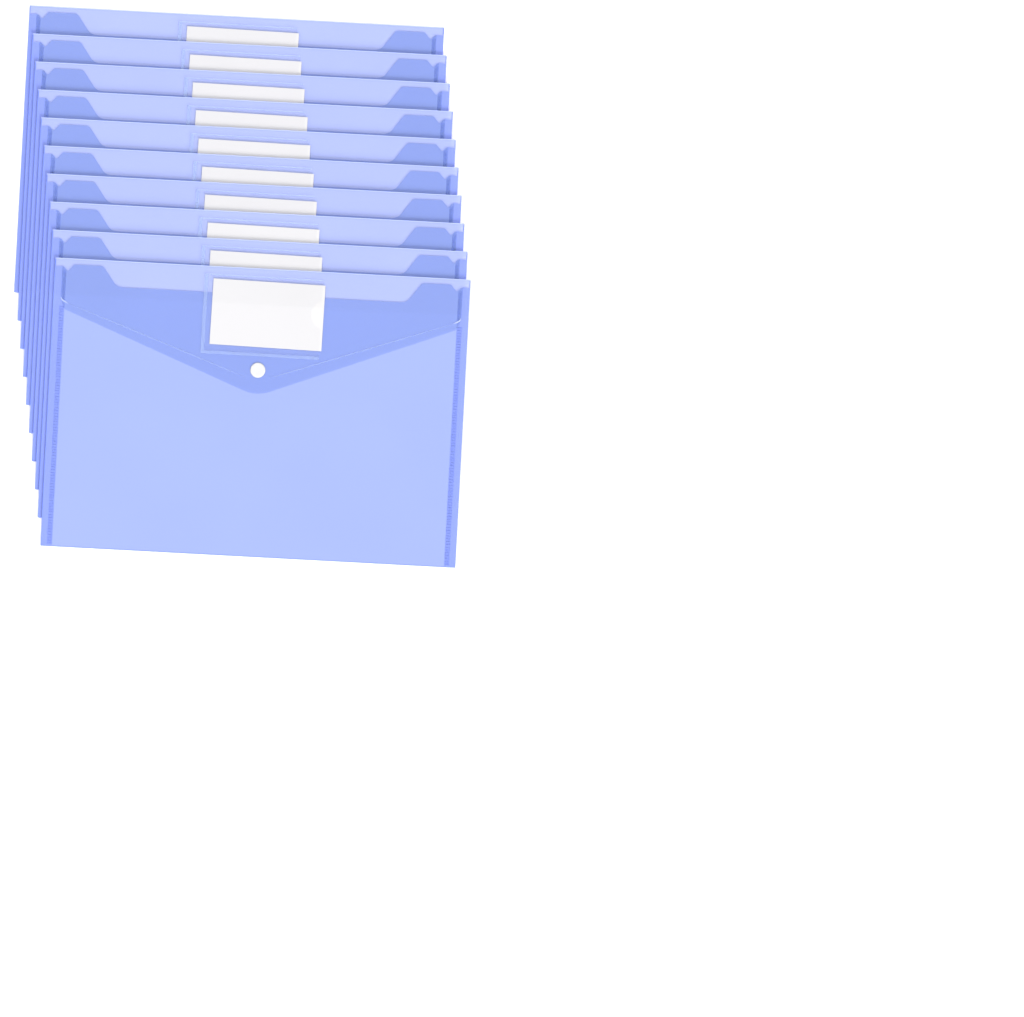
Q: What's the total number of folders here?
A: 10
